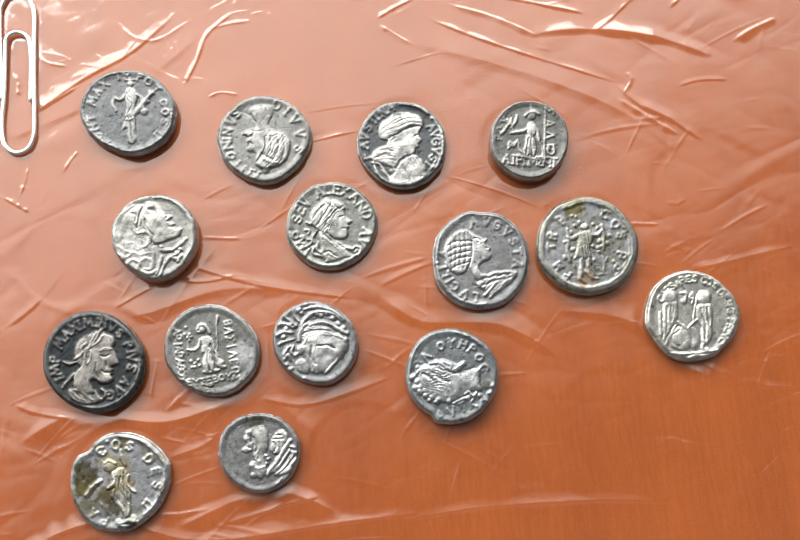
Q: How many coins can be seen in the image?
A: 15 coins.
